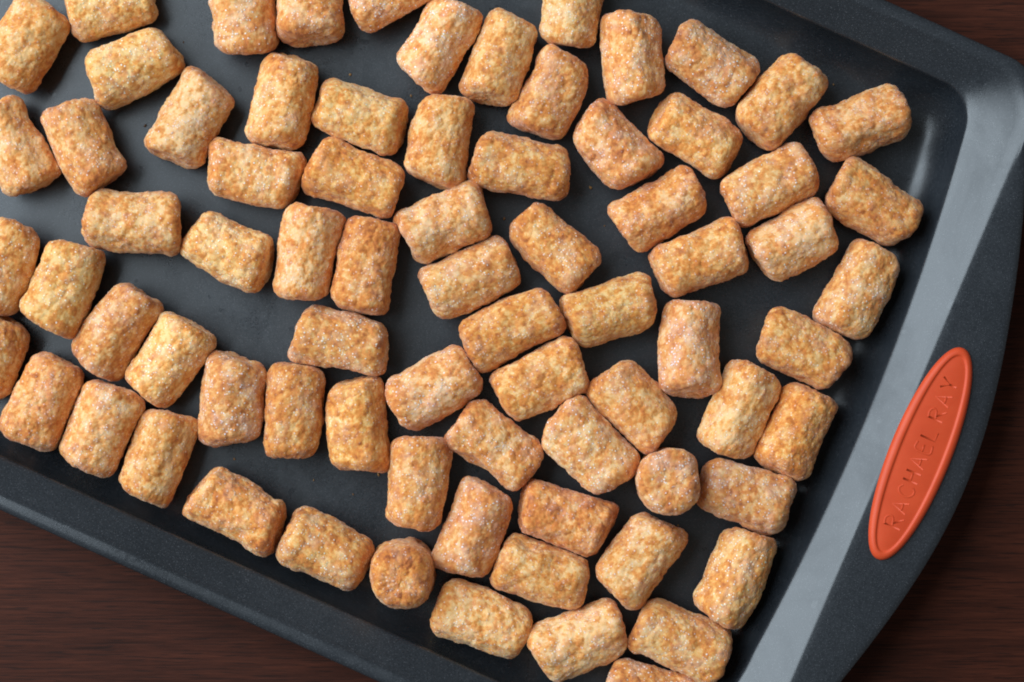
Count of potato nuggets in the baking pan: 76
